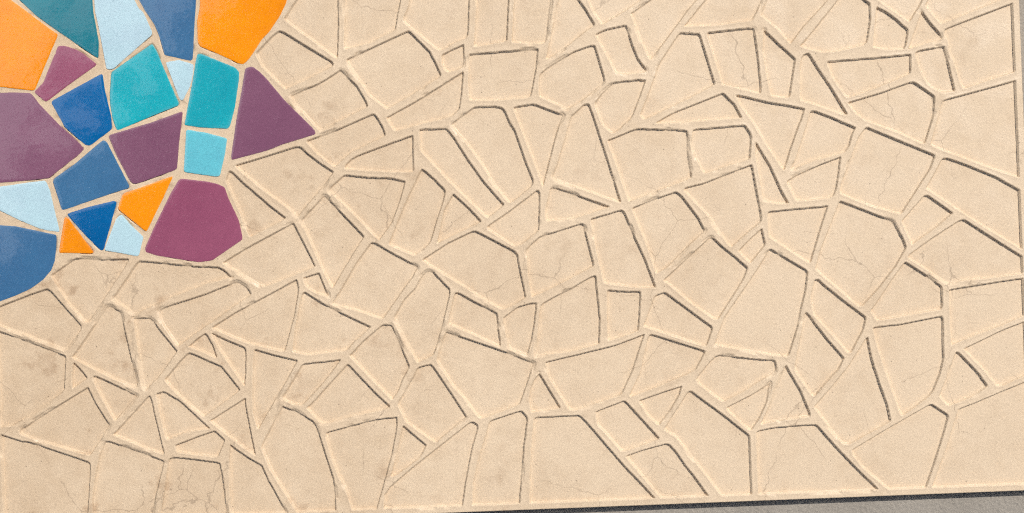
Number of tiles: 22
